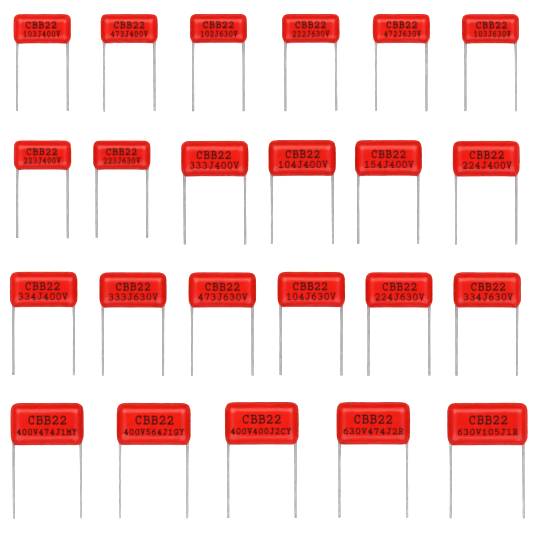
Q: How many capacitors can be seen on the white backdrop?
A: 23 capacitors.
